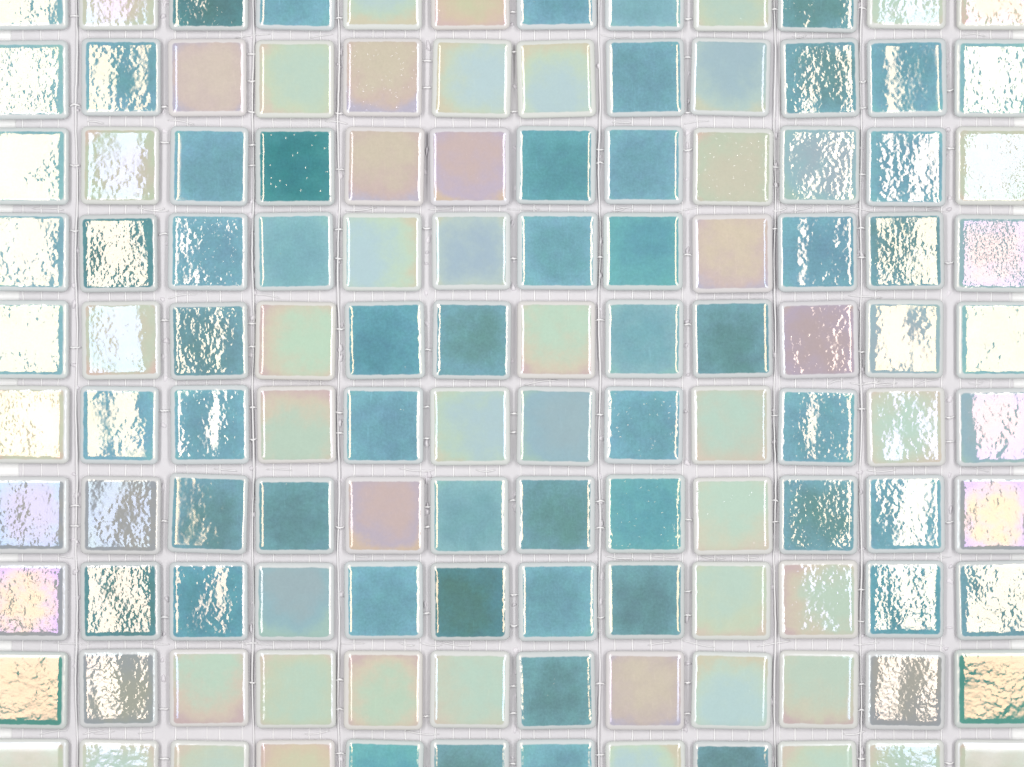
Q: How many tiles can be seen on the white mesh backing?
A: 120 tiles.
